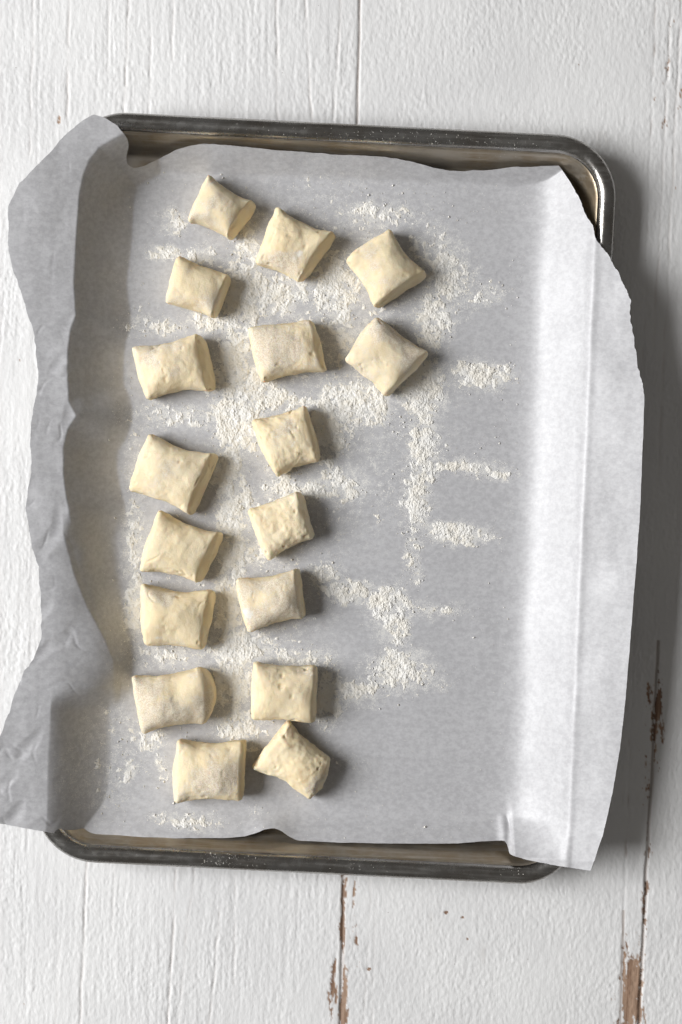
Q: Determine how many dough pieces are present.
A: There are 17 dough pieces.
